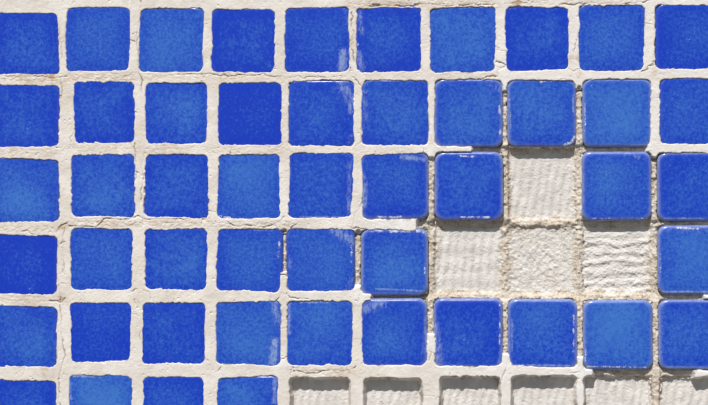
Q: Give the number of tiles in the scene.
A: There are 50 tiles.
